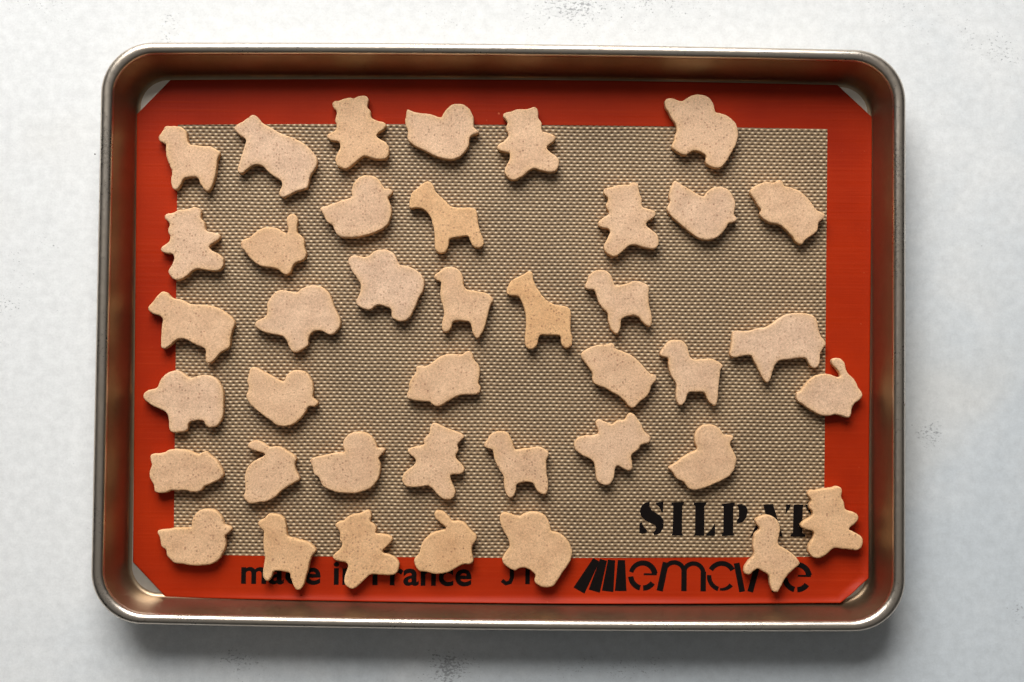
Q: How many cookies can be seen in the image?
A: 40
